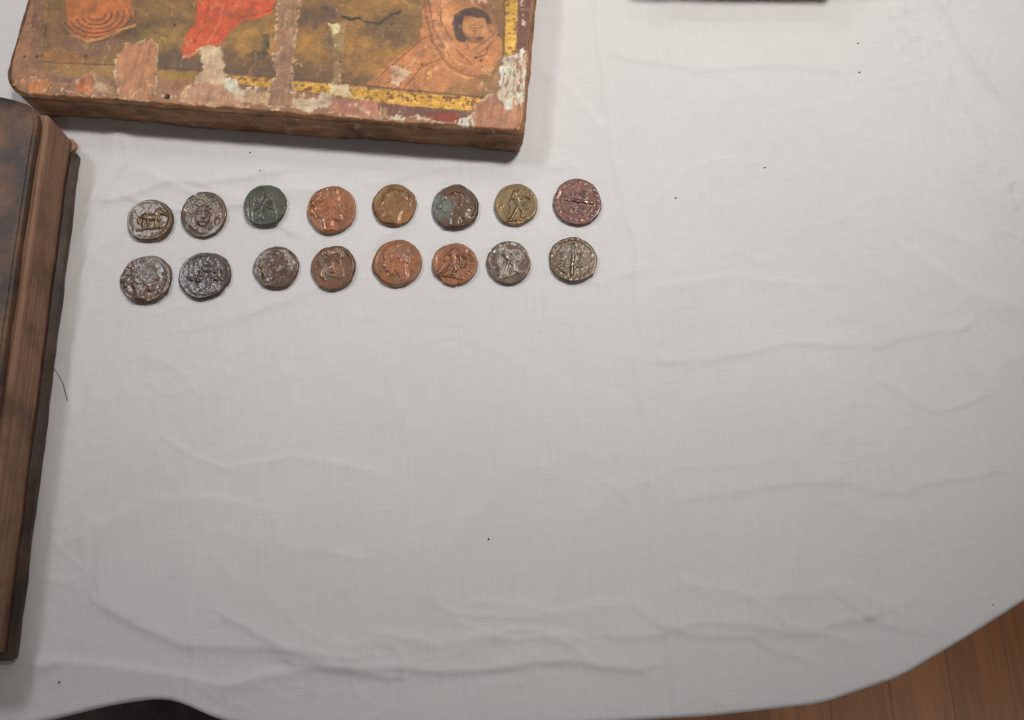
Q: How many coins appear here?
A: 16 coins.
